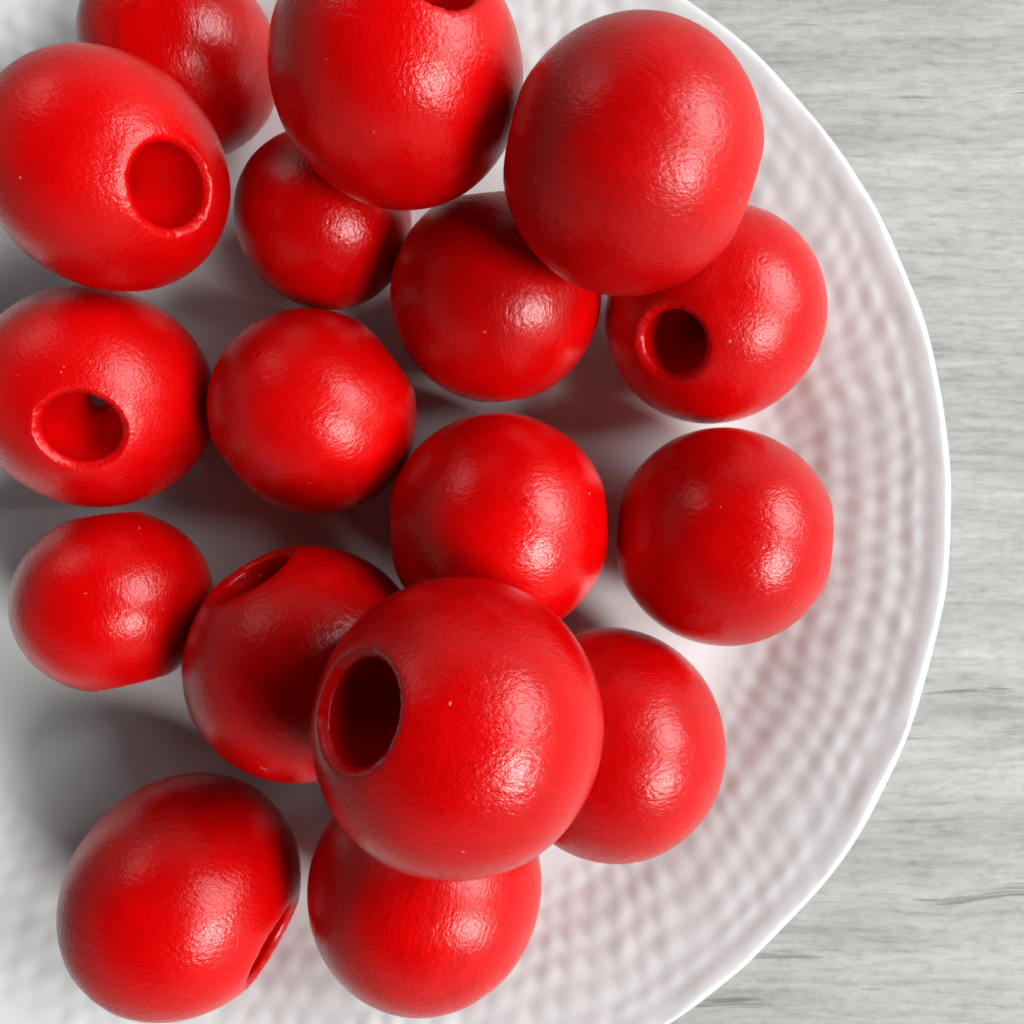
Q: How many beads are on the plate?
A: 17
